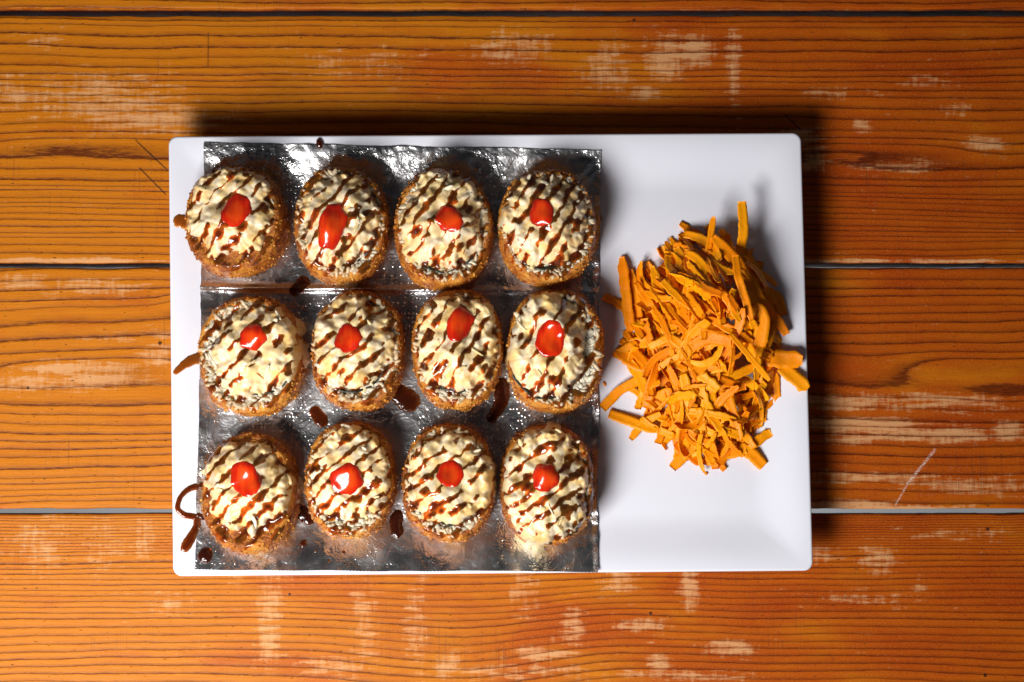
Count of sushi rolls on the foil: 12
